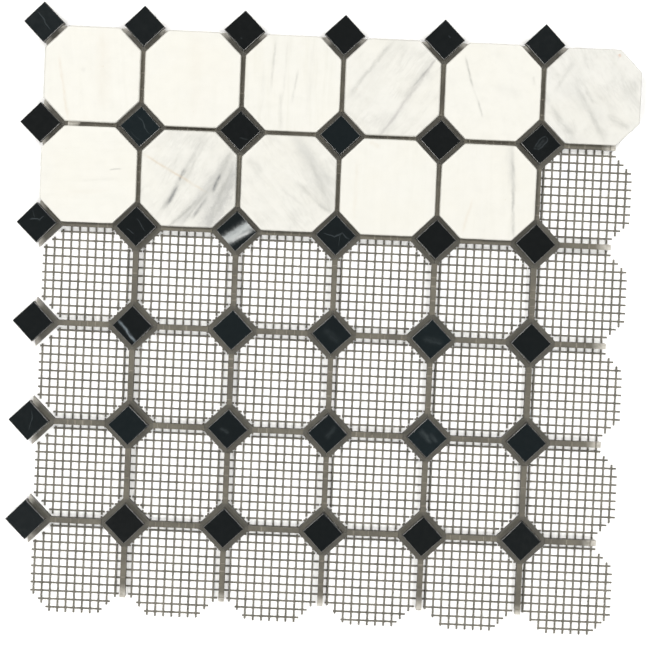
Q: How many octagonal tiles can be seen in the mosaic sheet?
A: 11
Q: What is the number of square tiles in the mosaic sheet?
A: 36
